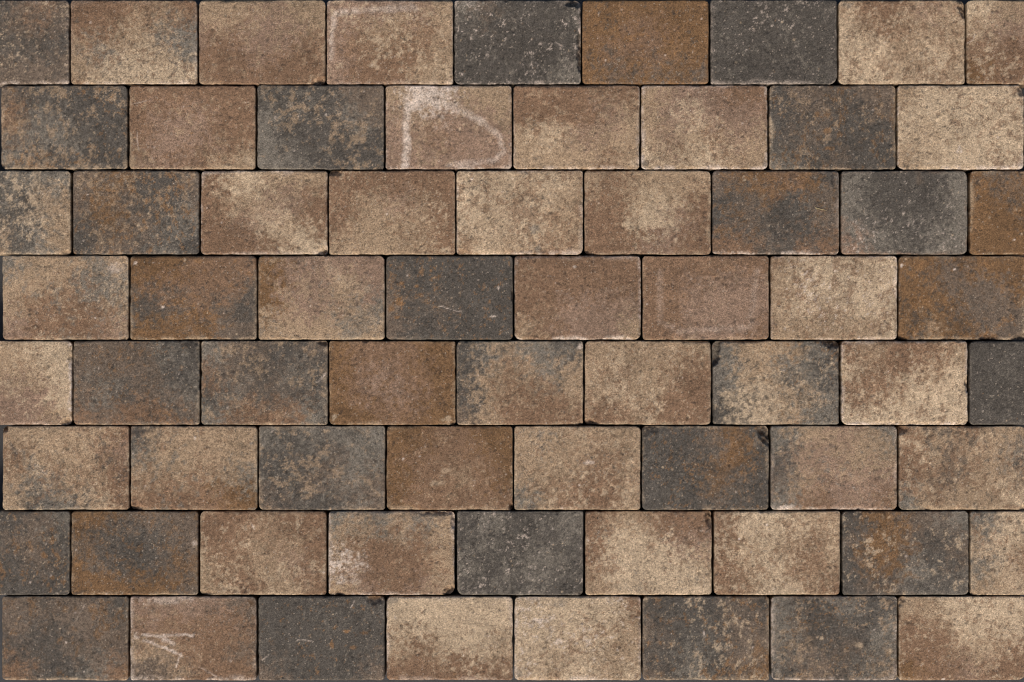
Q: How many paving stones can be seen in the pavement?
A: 68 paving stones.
